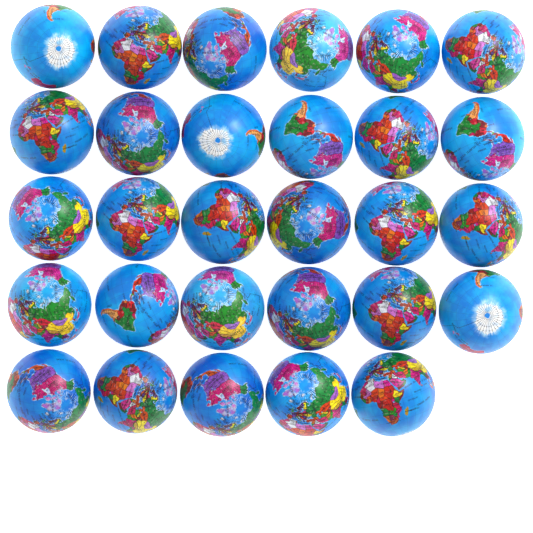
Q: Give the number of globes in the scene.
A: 29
